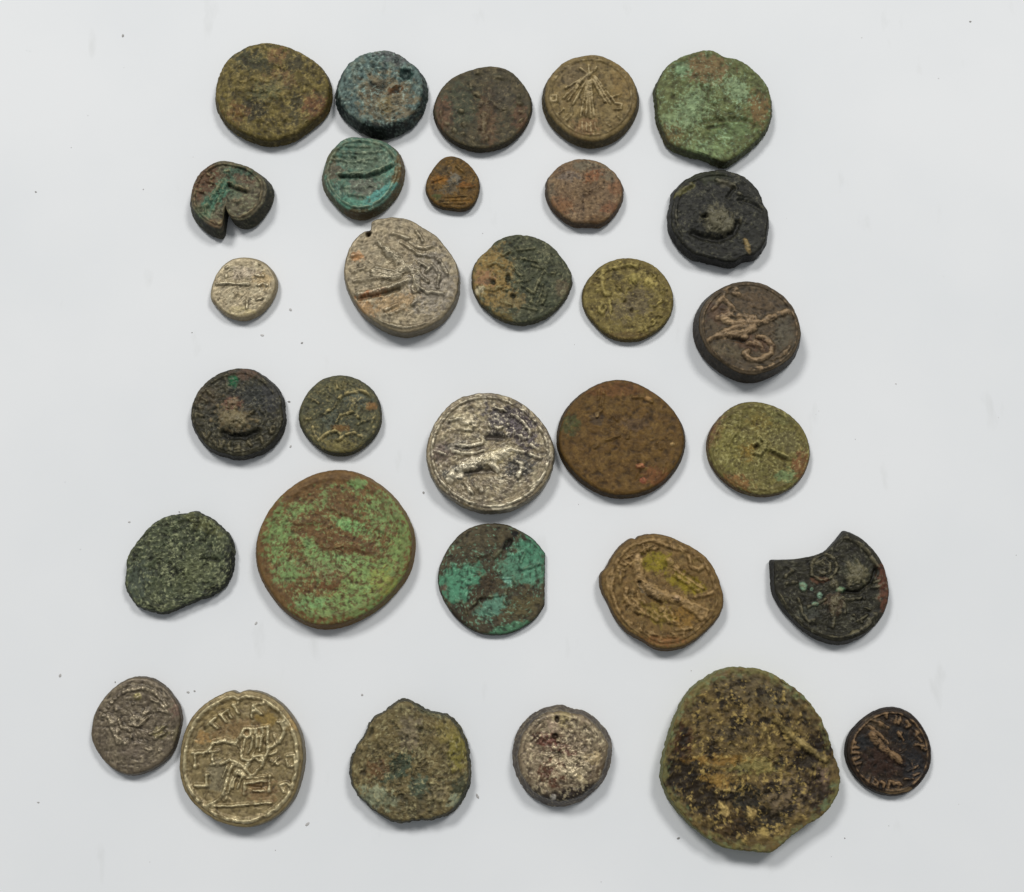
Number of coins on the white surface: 31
